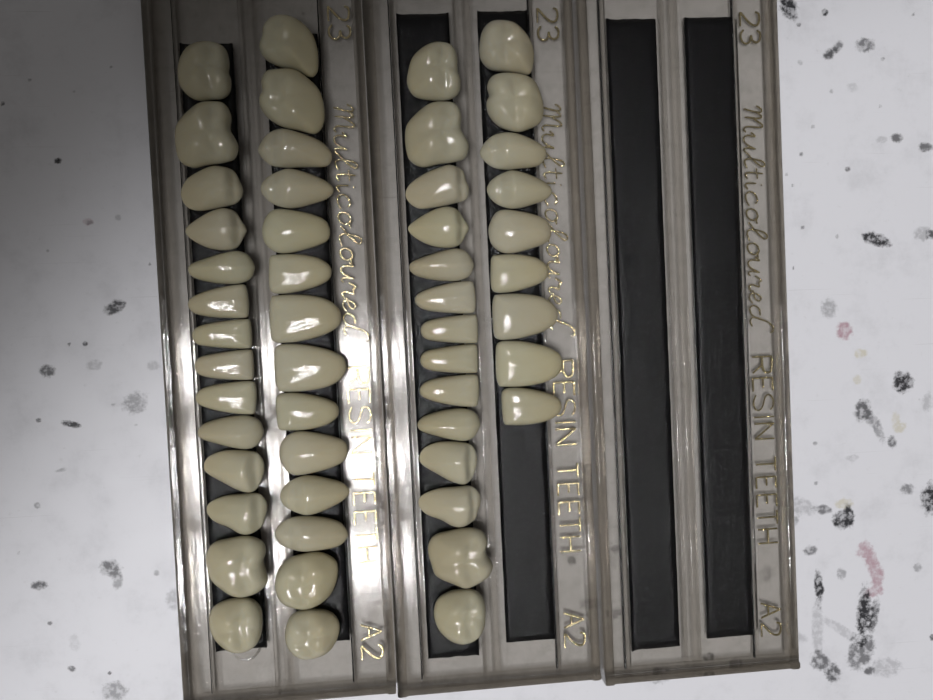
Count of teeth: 51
